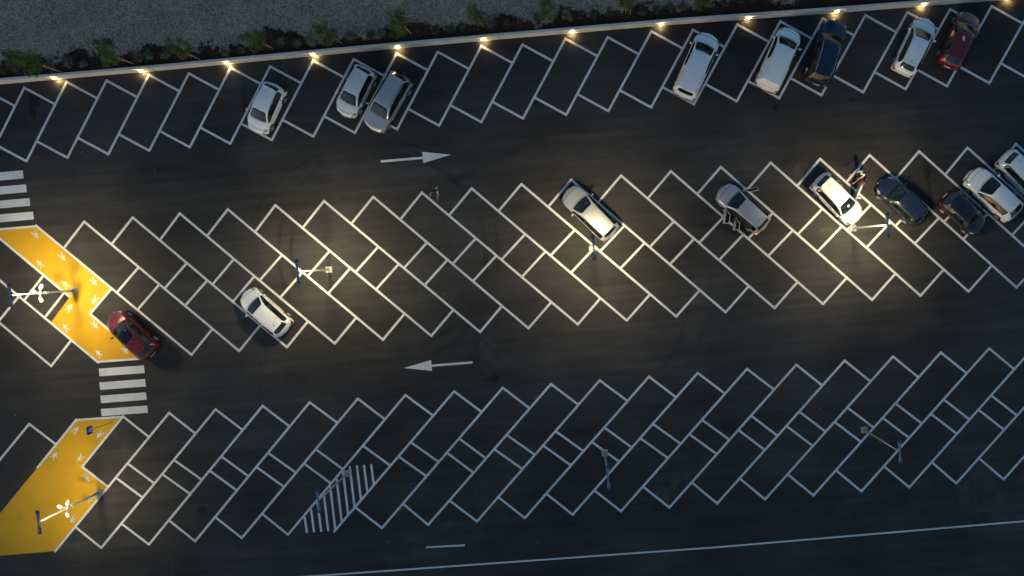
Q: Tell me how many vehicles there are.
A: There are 17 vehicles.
